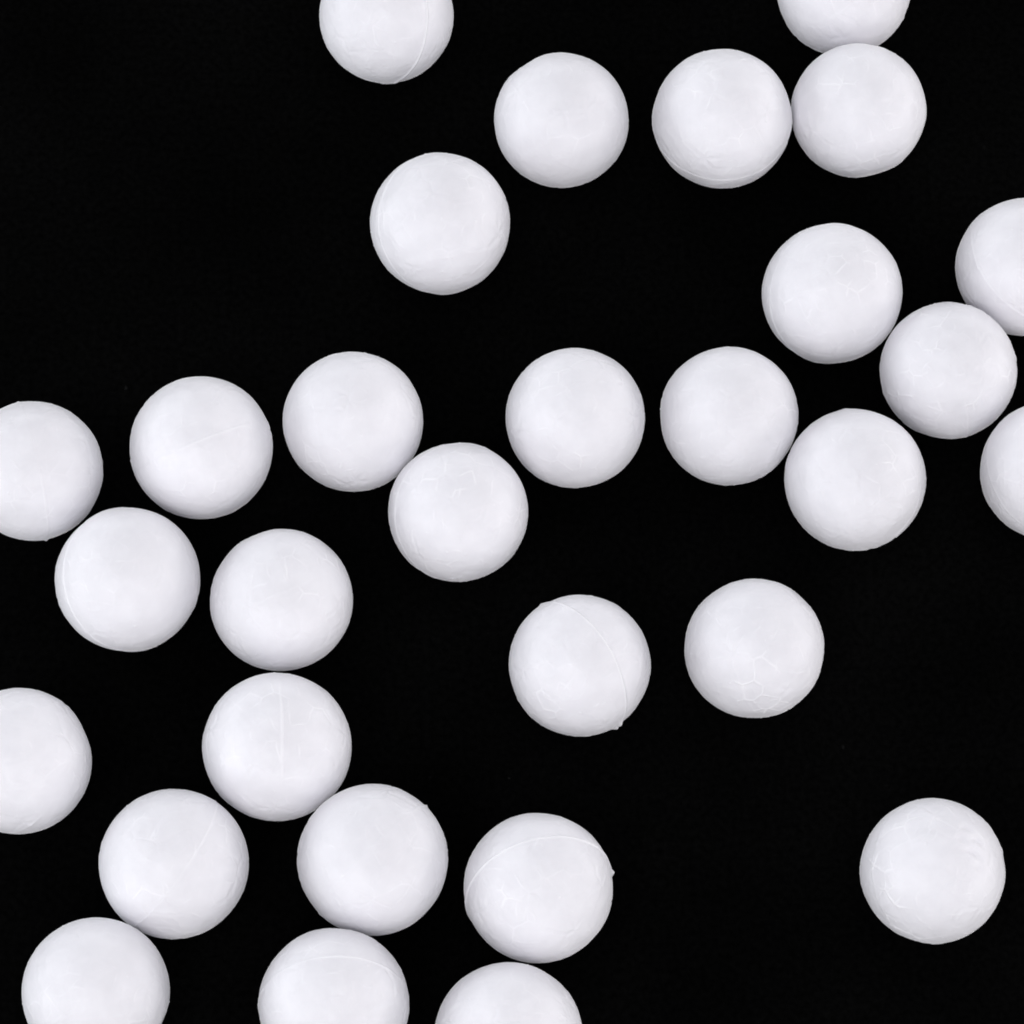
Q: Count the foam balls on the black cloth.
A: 30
